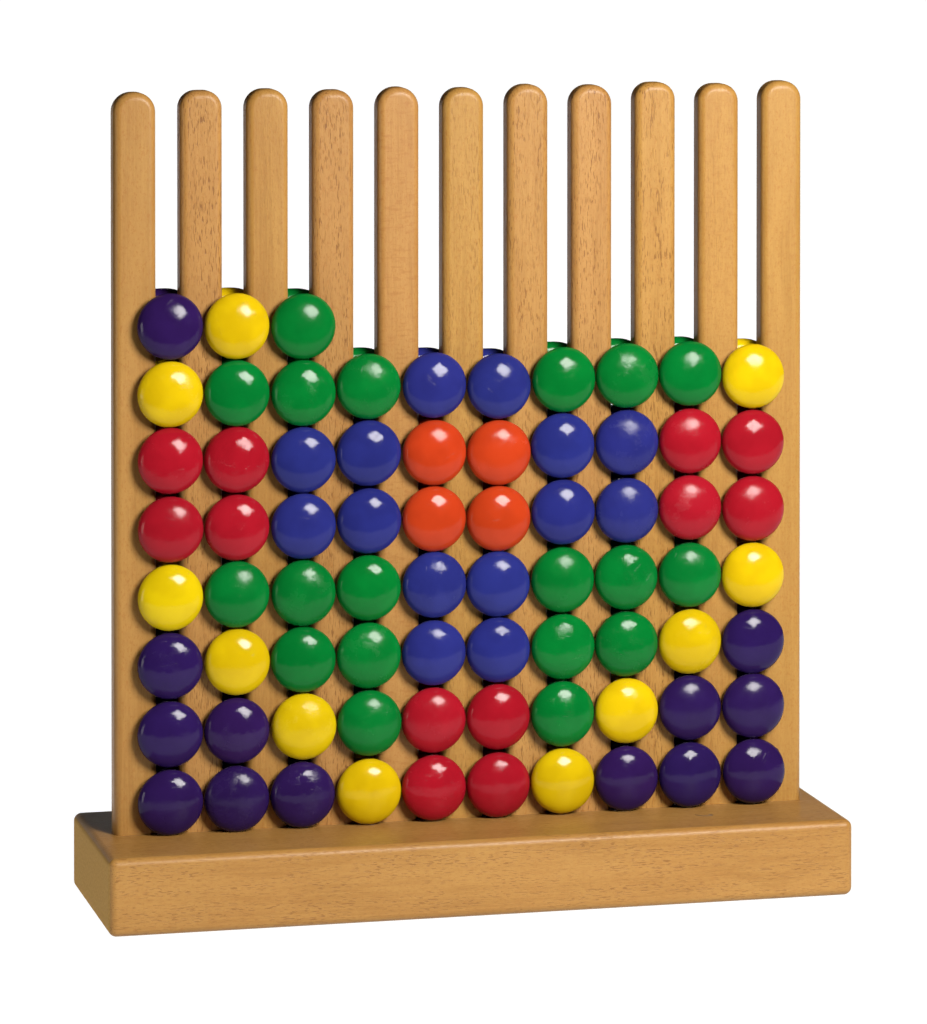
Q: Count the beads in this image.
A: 73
